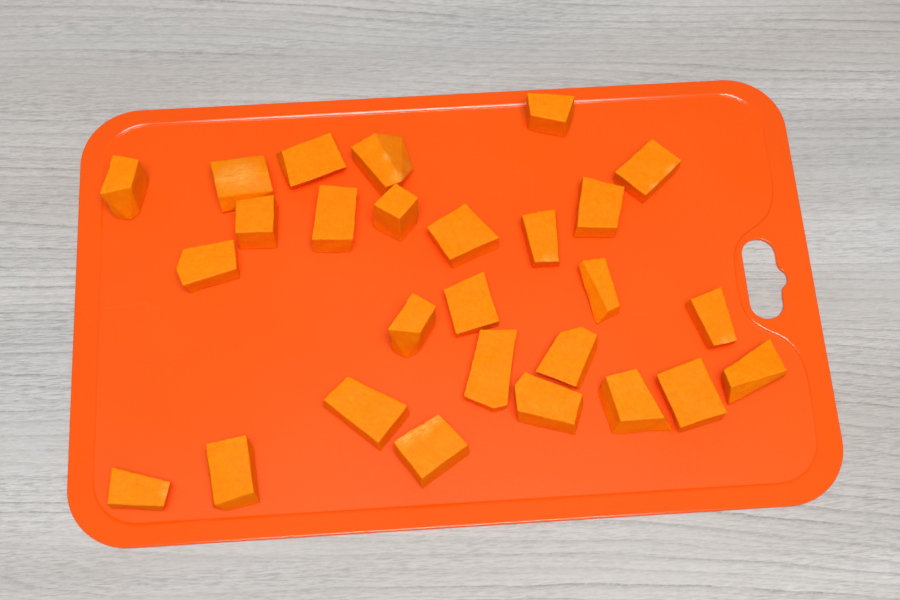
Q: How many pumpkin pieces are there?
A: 27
